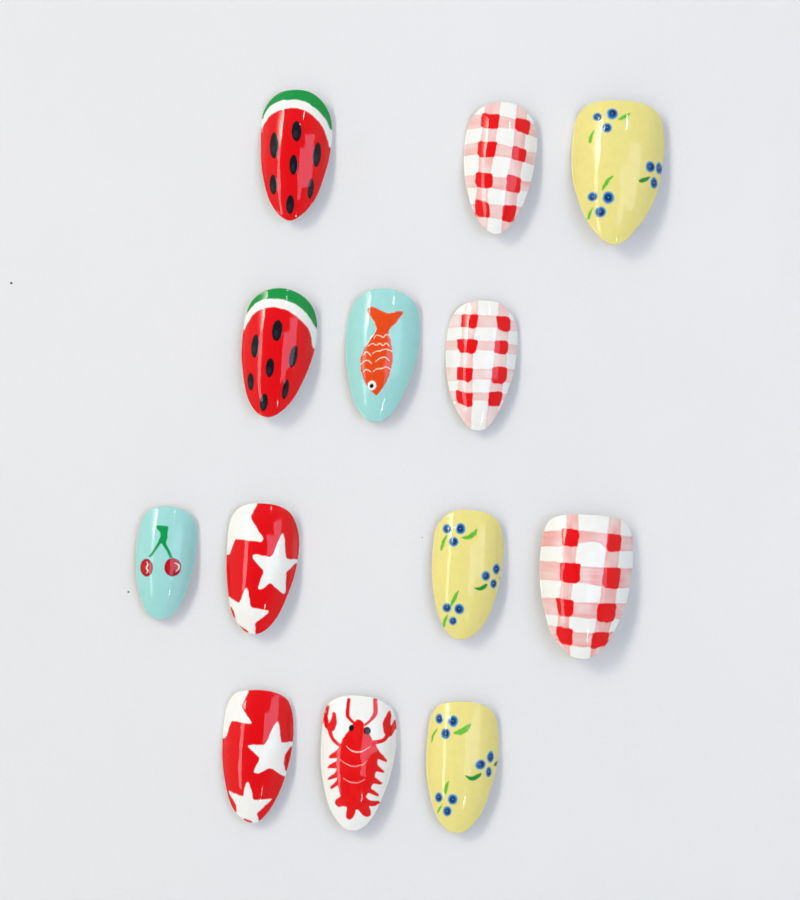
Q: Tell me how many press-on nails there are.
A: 13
